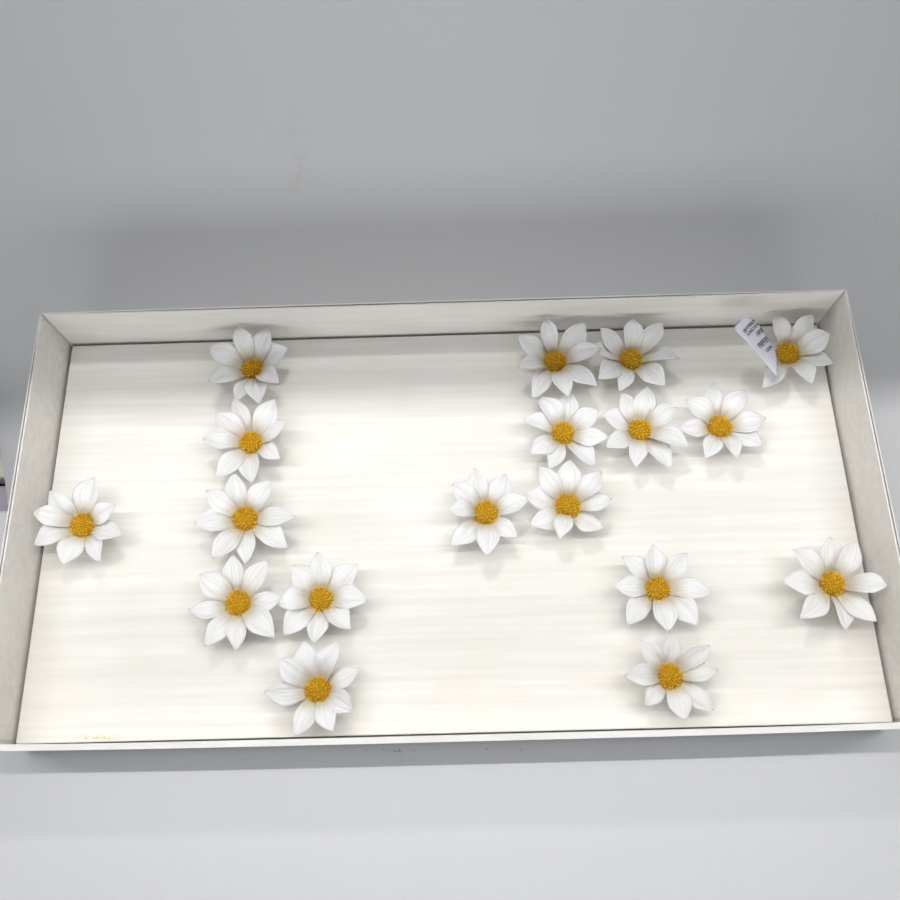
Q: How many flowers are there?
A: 18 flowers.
